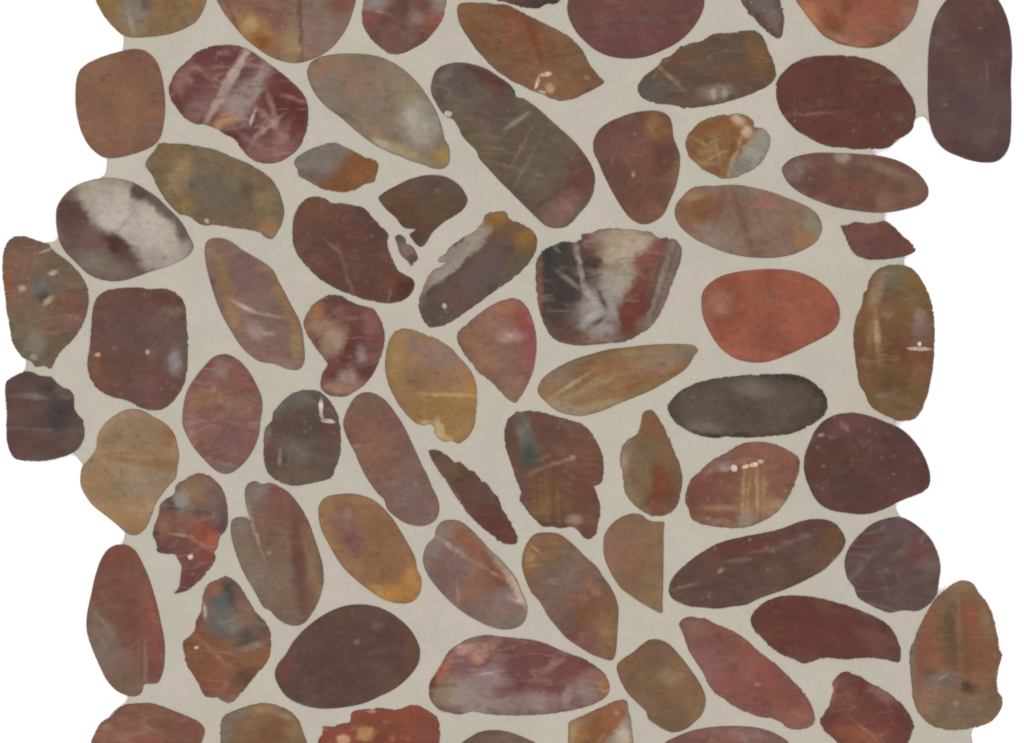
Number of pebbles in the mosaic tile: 71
